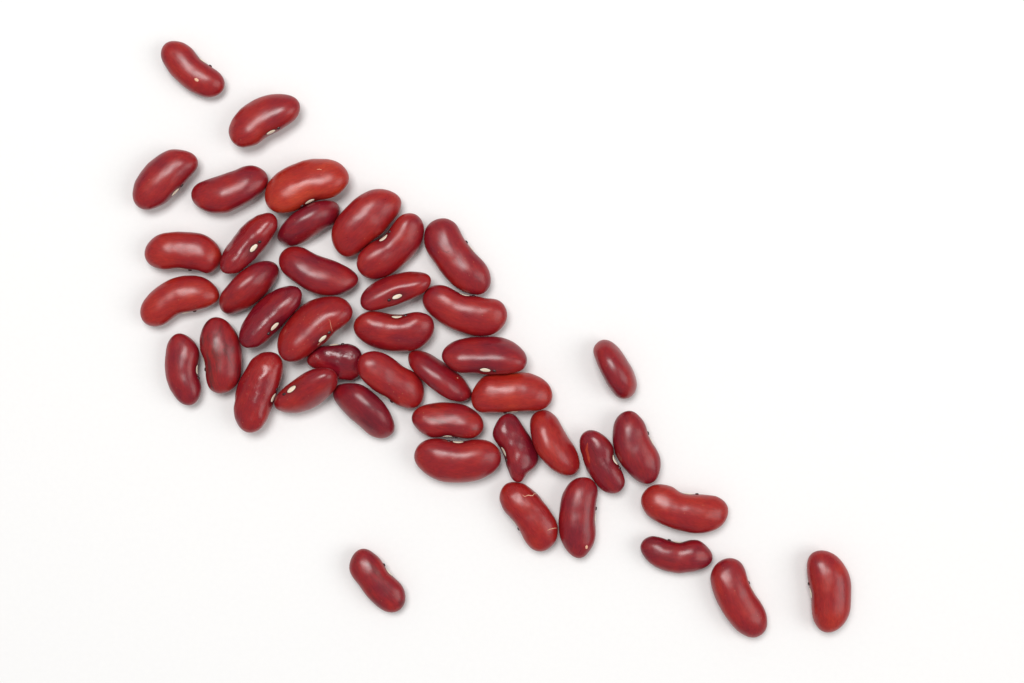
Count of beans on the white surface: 43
